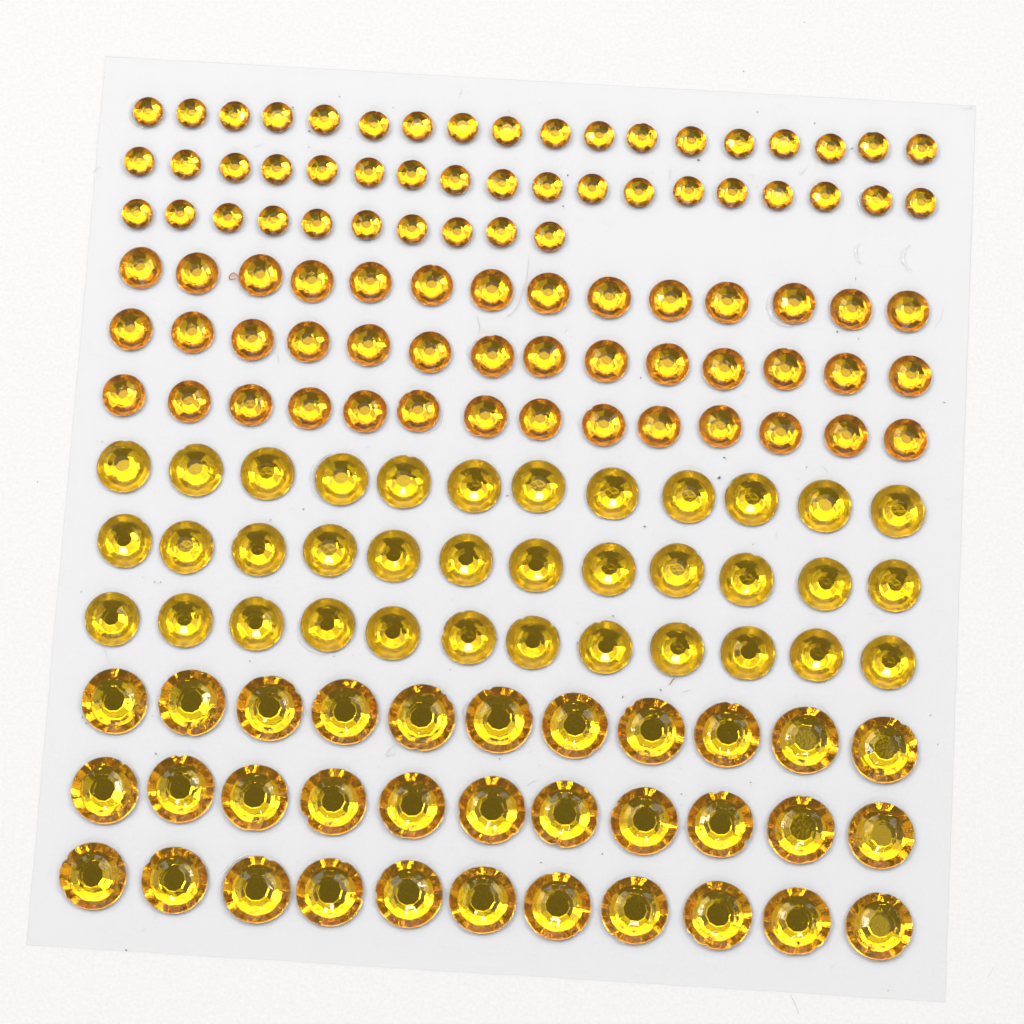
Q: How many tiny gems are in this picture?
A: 46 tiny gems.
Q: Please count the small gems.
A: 42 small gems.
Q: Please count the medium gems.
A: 36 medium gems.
